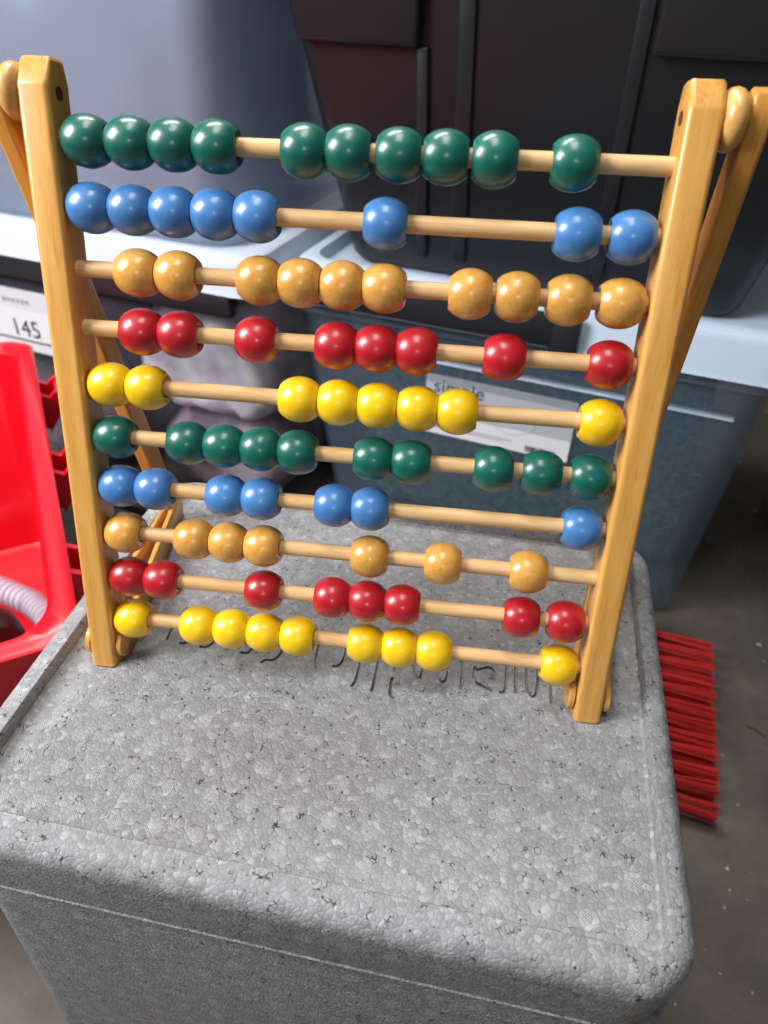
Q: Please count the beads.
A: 85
